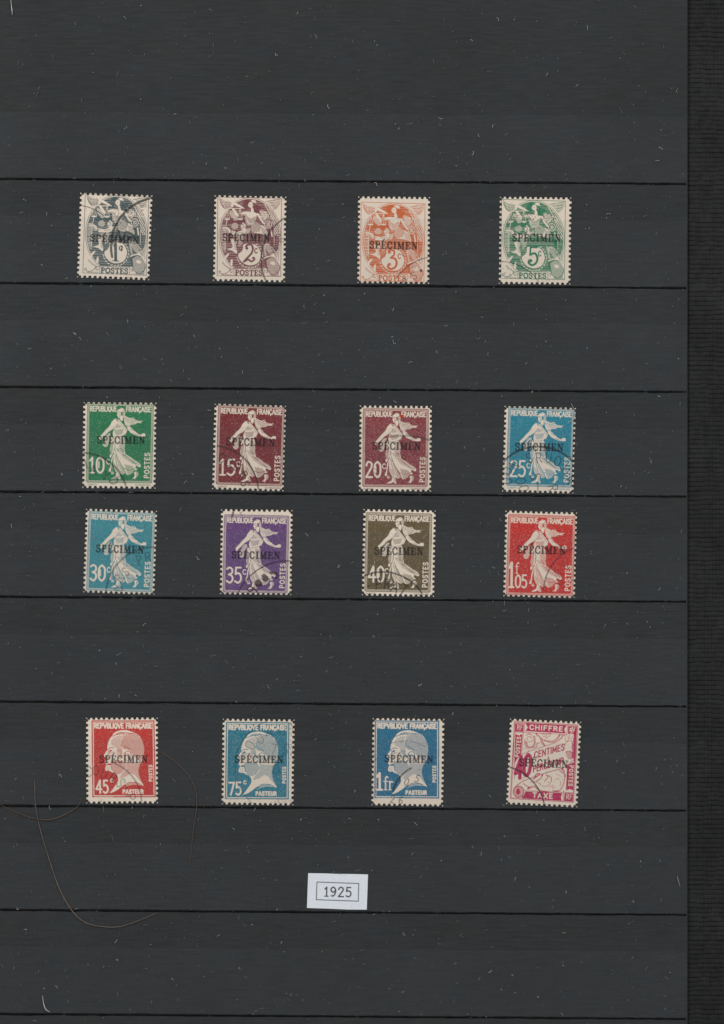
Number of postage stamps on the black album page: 16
